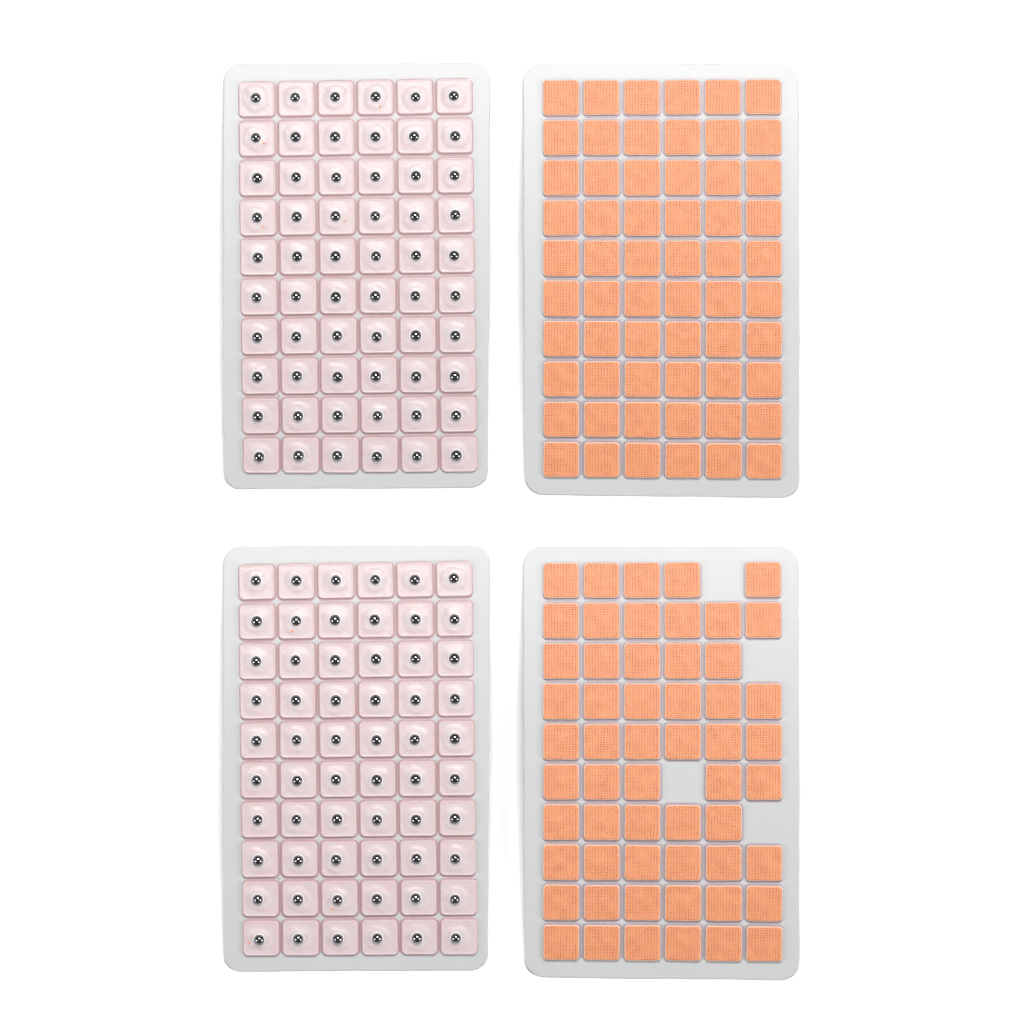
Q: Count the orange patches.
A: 116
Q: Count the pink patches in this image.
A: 120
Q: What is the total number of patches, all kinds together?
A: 236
